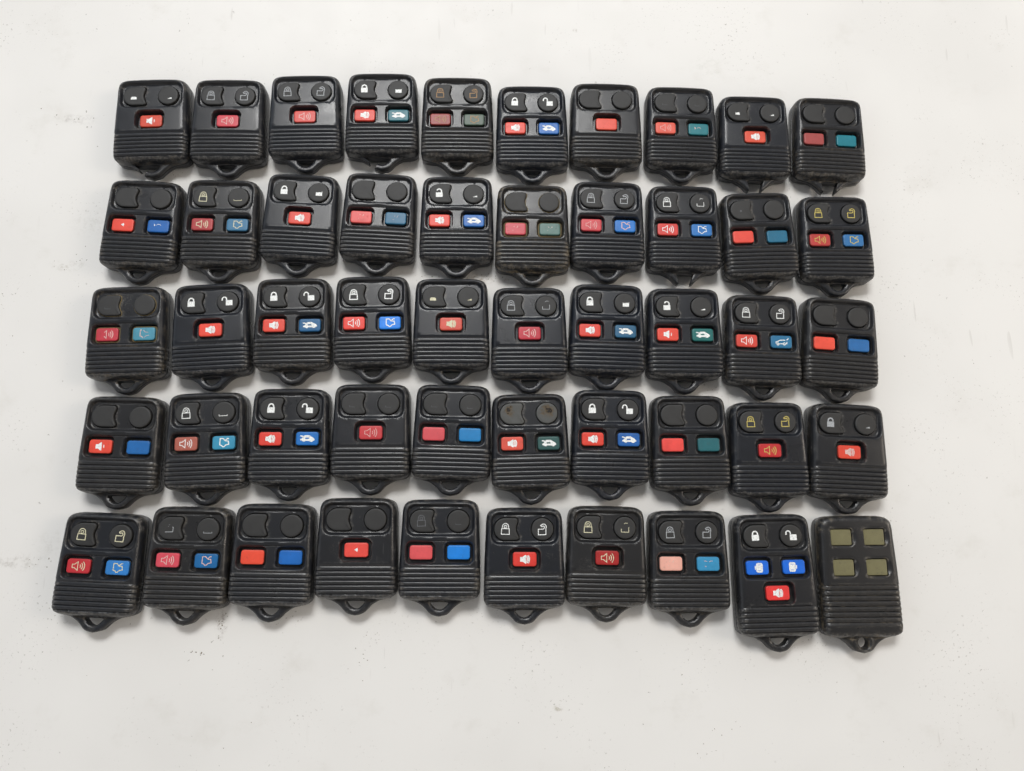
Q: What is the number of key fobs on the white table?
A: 50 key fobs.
